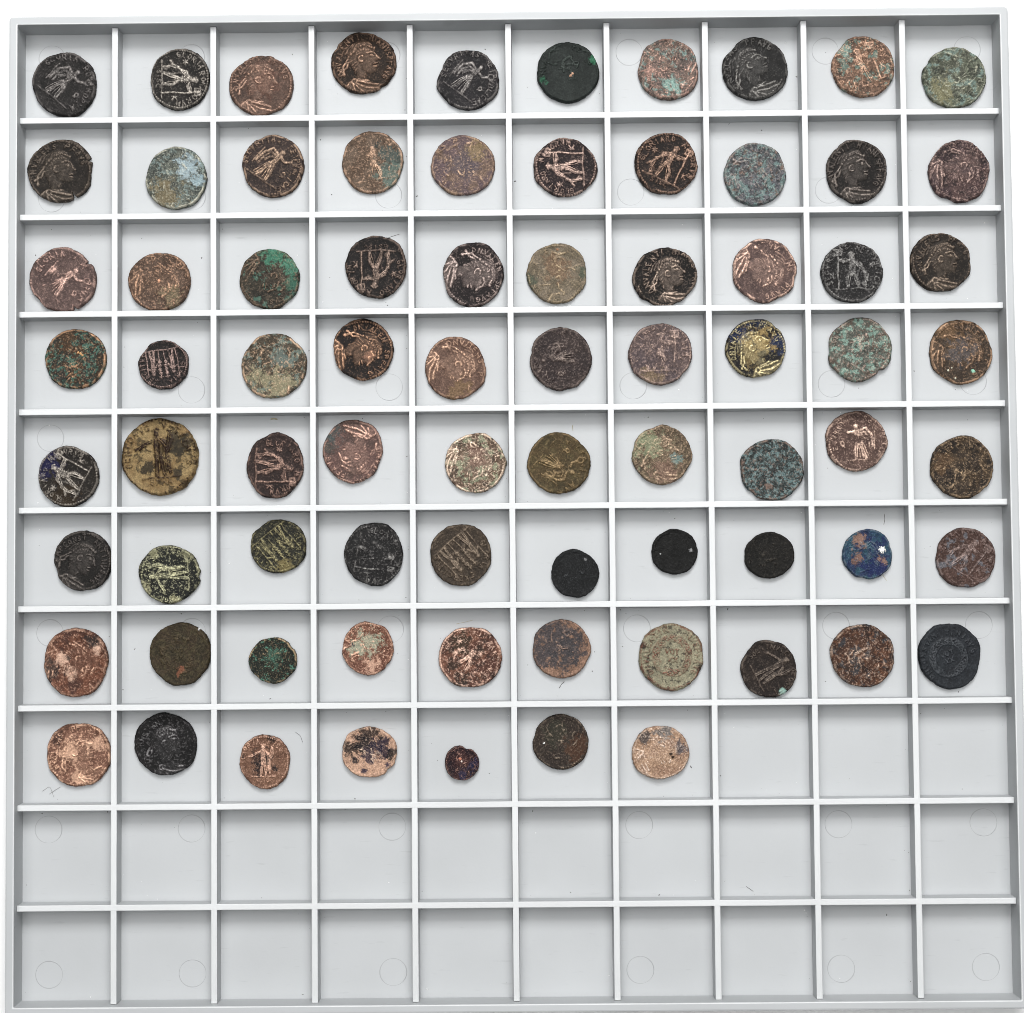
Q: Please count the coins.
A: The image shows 77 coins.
